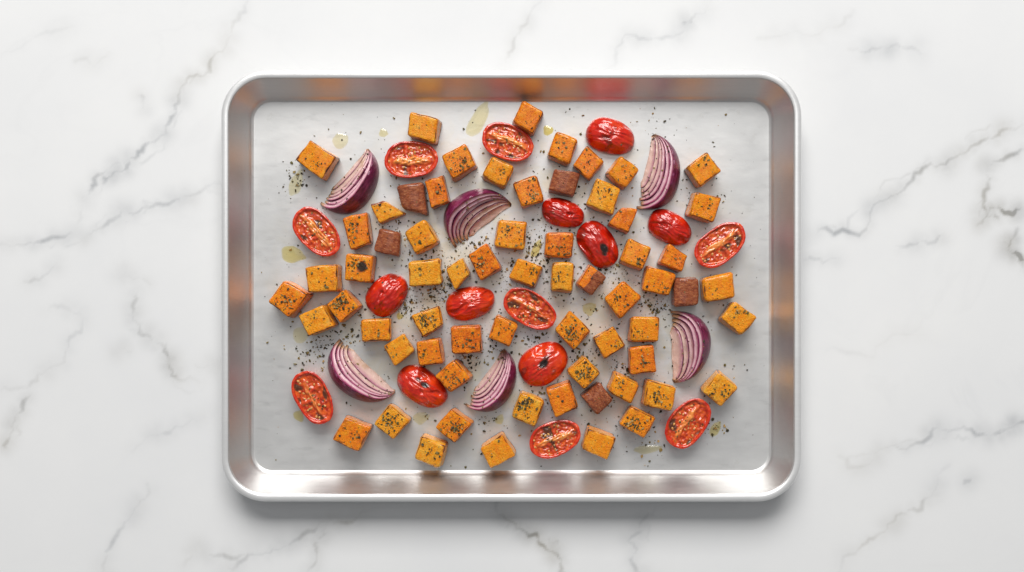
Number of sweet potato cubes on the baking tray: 65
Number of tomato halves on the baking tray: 16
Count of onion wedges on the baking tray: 6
